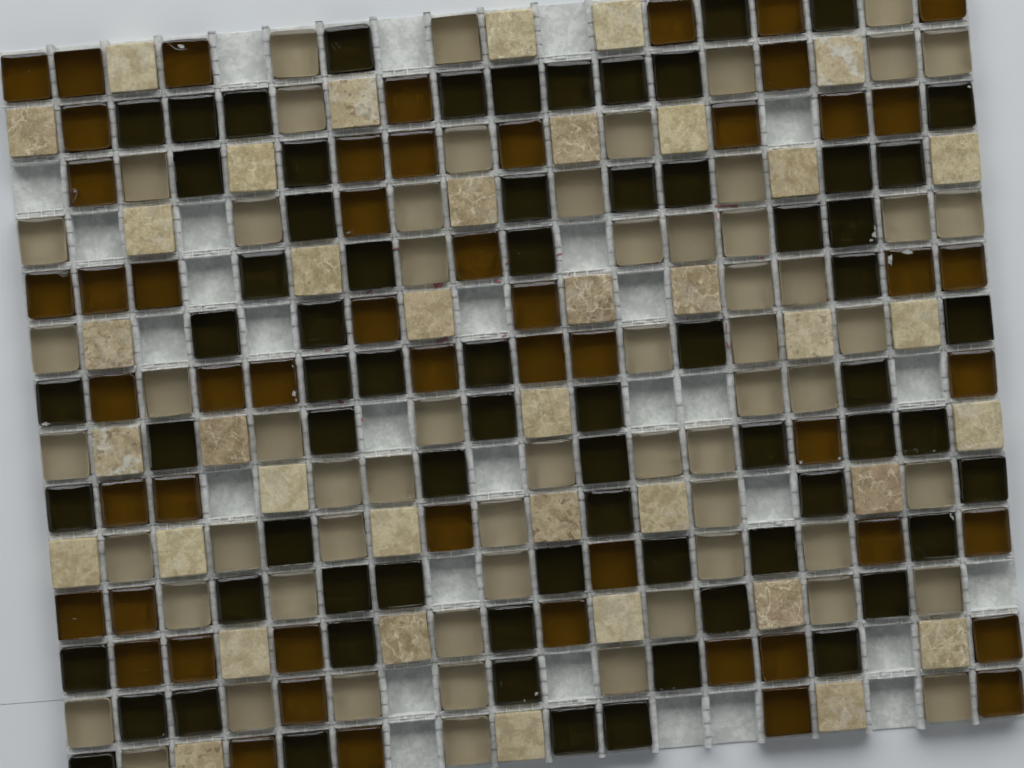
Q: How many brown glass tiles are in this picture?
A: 53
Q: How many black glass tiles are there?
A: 70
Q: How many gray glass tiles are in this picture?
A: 61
